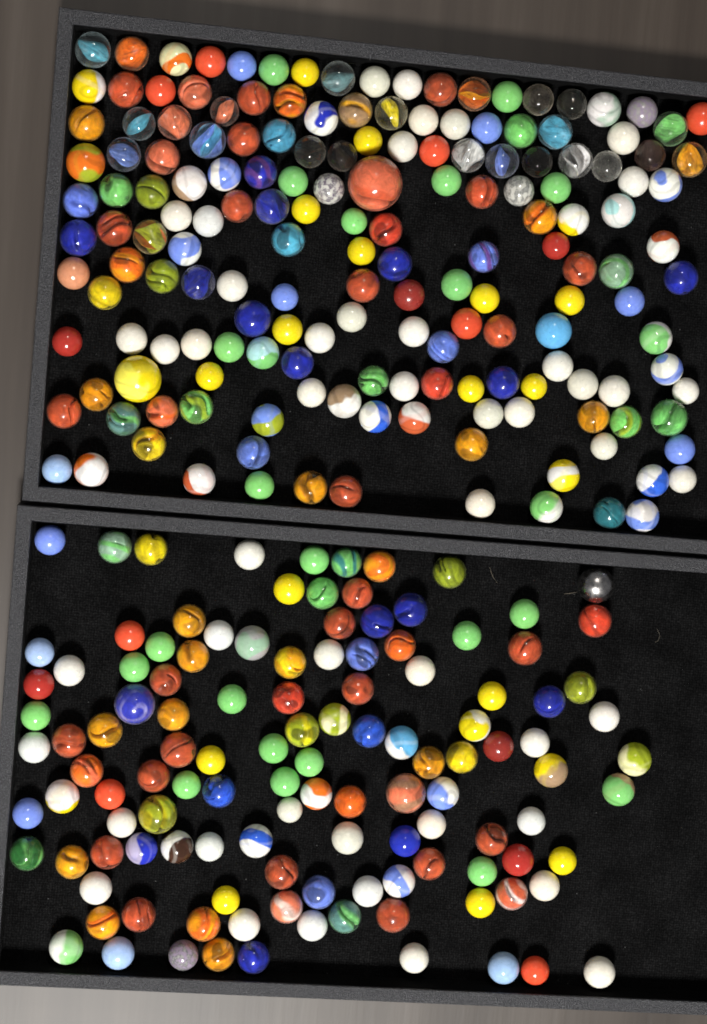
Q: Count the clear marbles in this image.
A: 26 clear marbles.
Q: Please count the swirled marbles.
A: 151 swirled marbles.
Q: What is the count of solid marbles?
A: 113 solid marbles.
